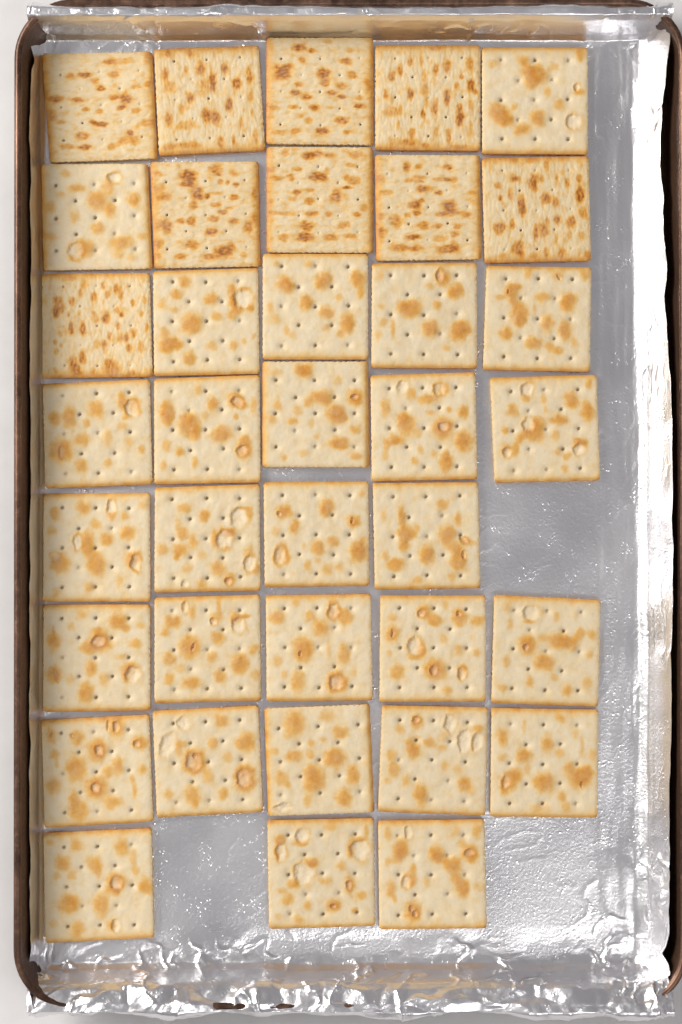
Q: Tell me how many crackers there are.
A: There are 37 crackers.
